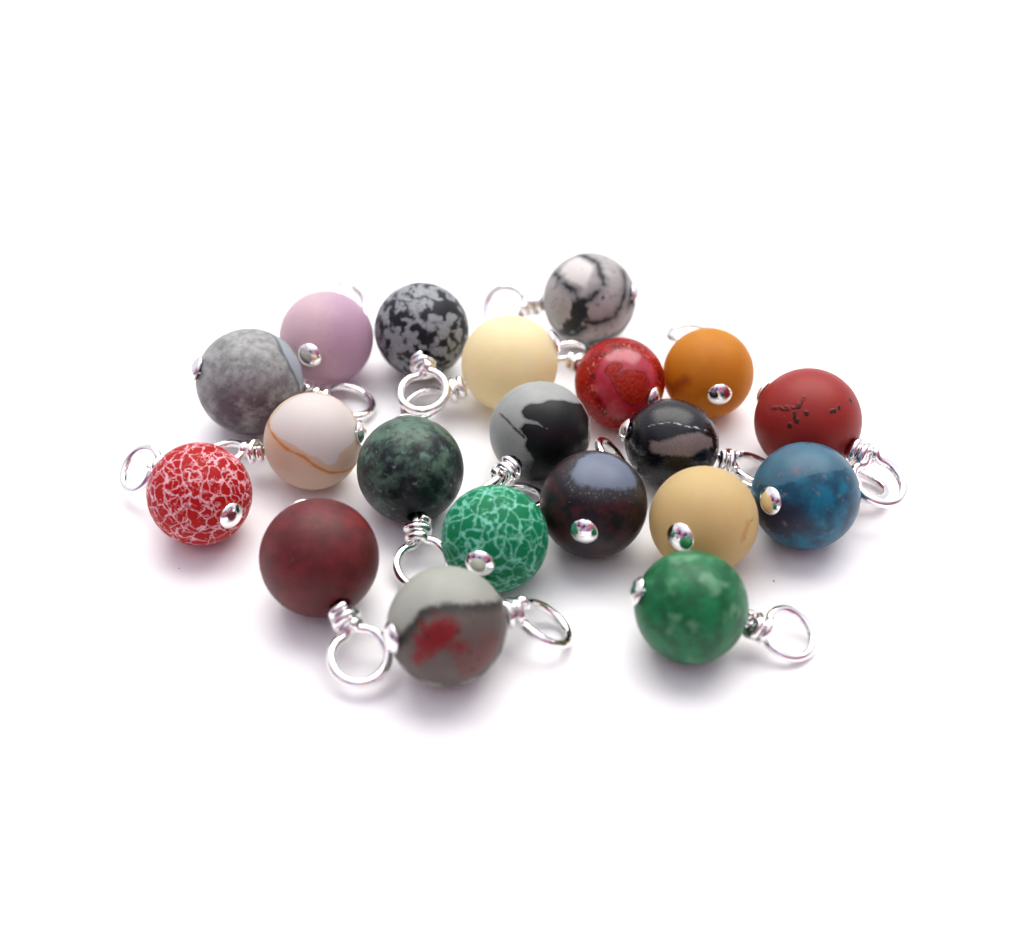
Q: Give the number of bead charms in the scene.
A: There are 20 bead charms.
